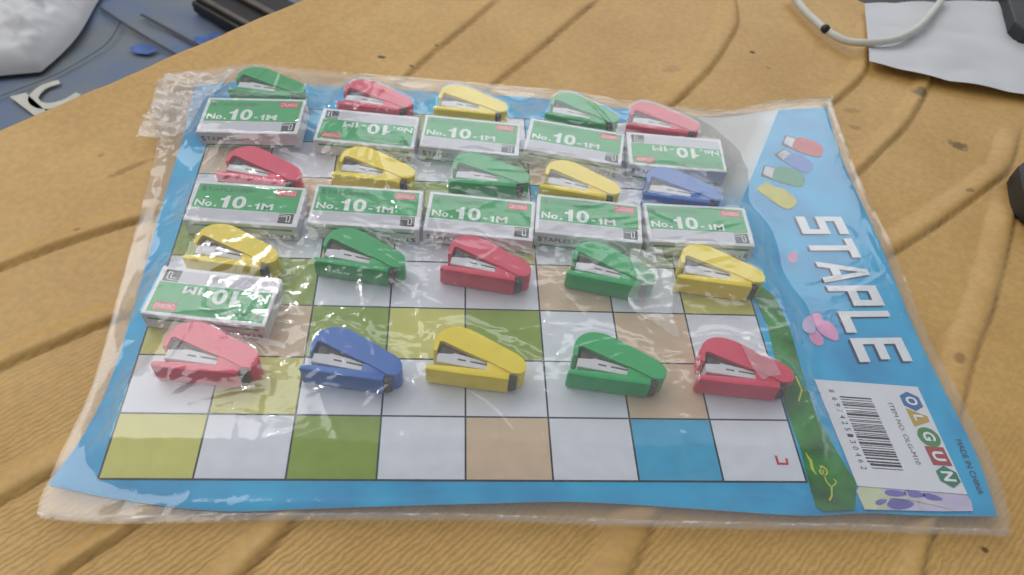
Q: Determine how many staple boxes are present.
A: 11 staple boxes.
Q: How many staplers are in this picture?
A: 20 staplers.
